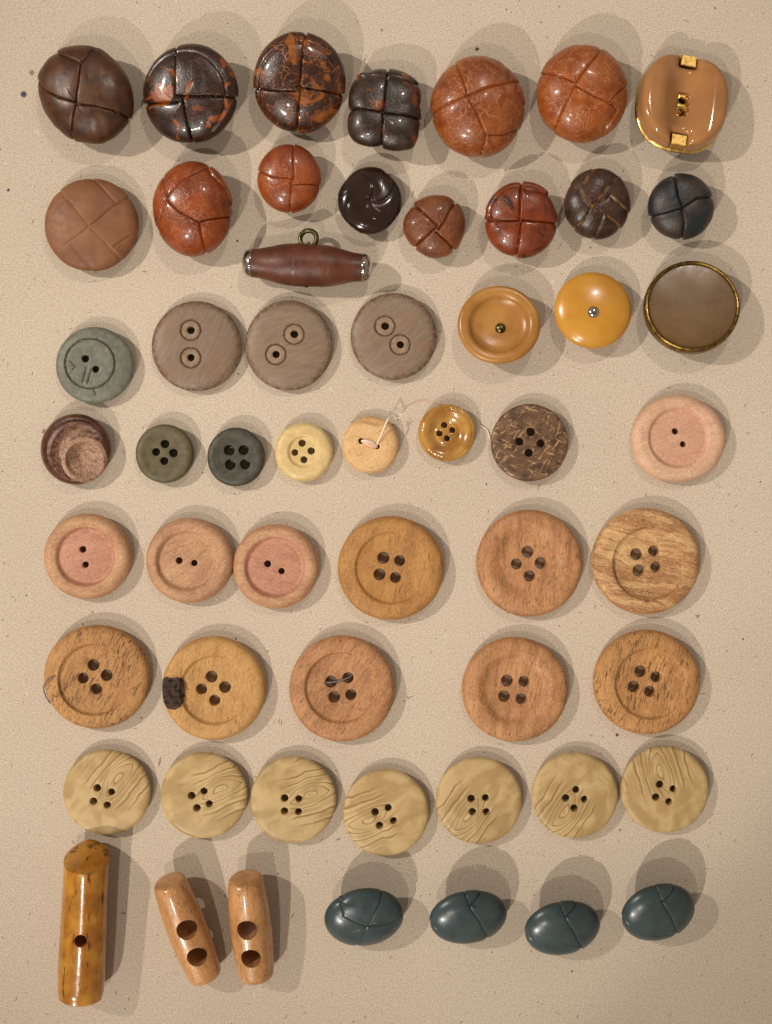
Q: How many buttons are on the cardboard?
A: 52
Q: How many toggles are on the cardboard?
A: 4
